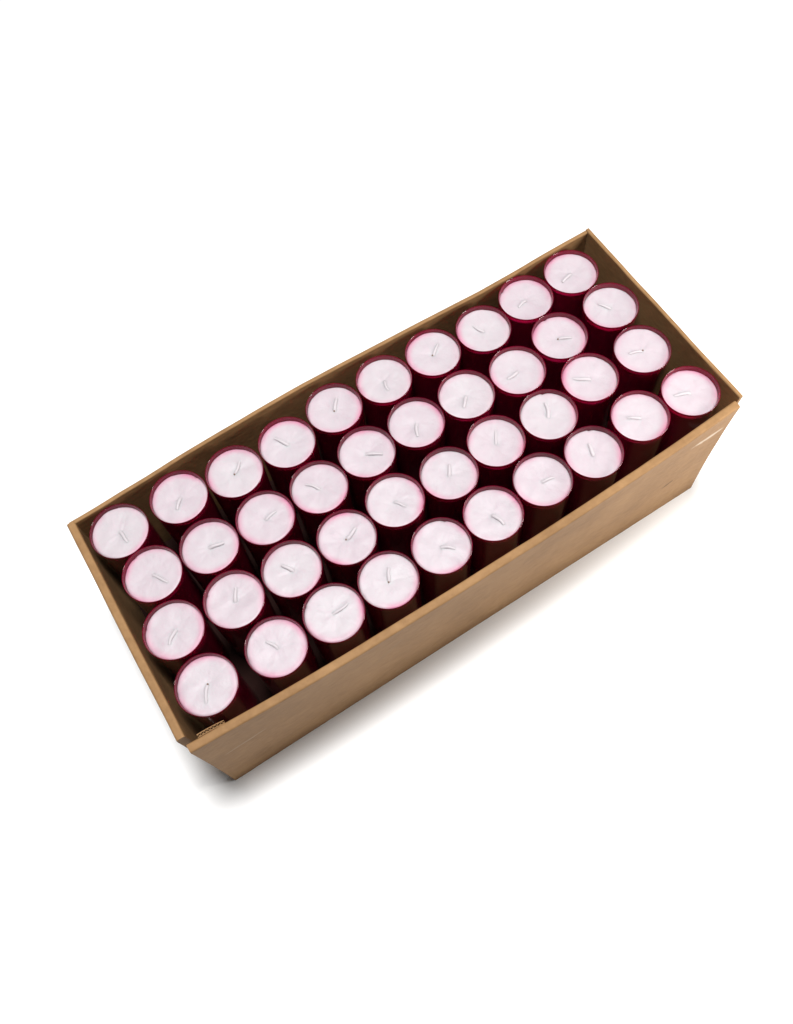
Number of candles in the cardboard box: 40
